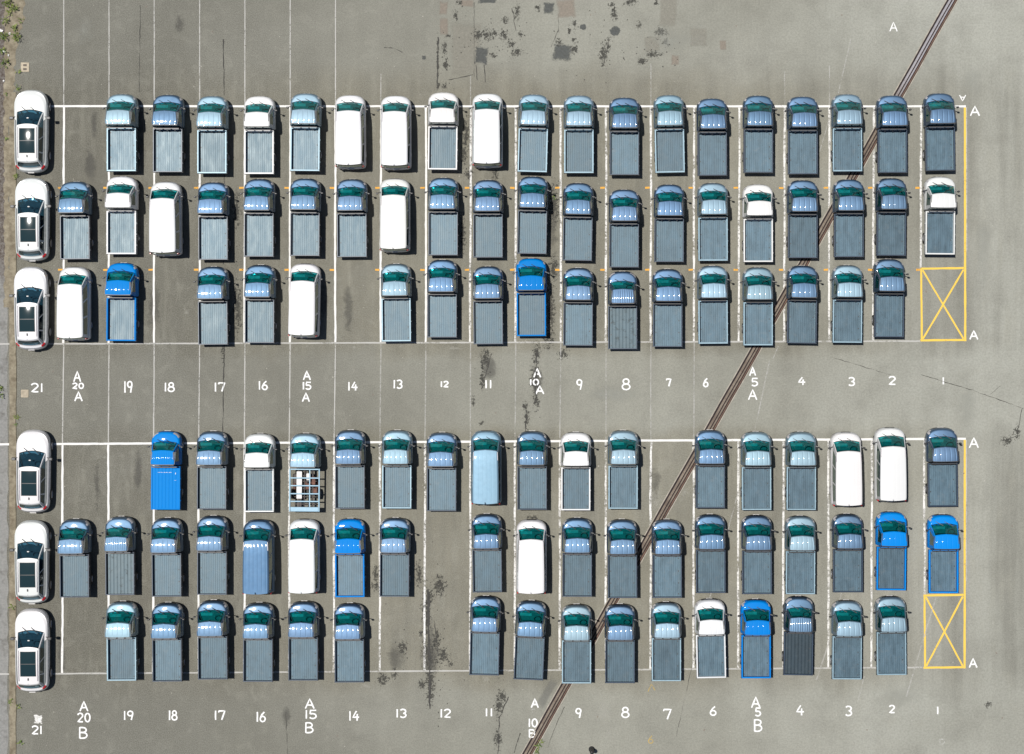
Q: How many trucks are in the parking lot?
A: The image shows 95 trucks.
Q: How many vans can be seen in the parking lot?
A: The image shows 13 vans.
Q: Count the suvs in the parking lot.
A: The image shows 6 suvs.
